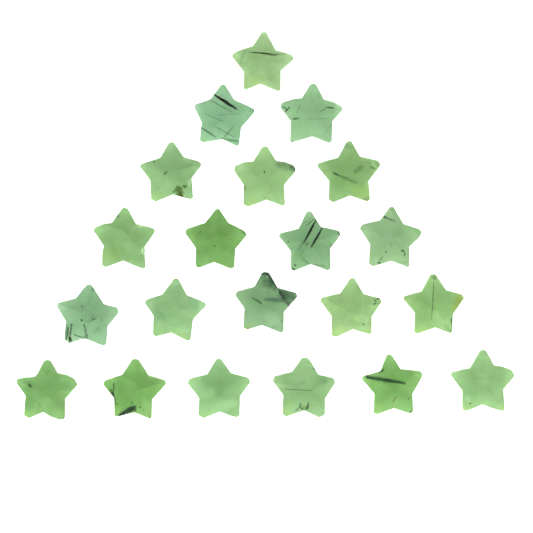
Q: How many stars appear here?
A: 21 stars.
